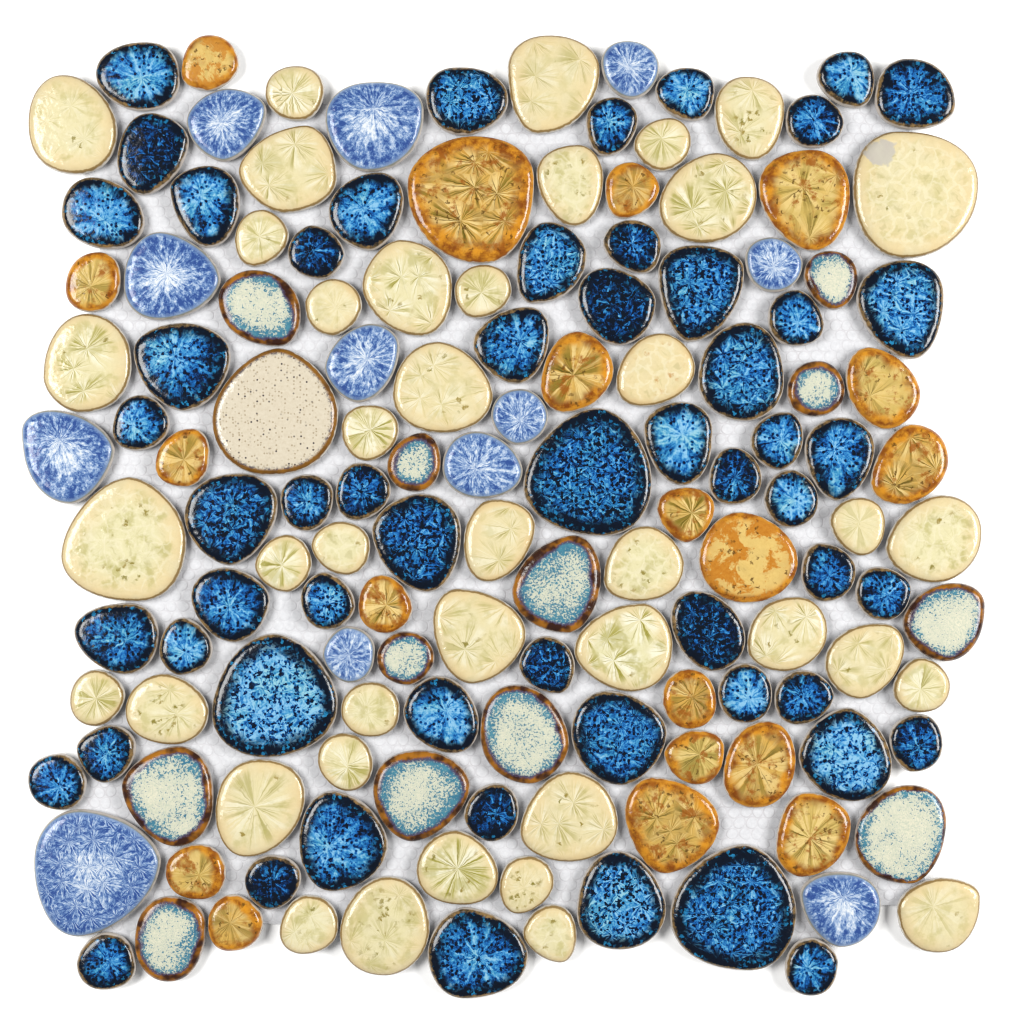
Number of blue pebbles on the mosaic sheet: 69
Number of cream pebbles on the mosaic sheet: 42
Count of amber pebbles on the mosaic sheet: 19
